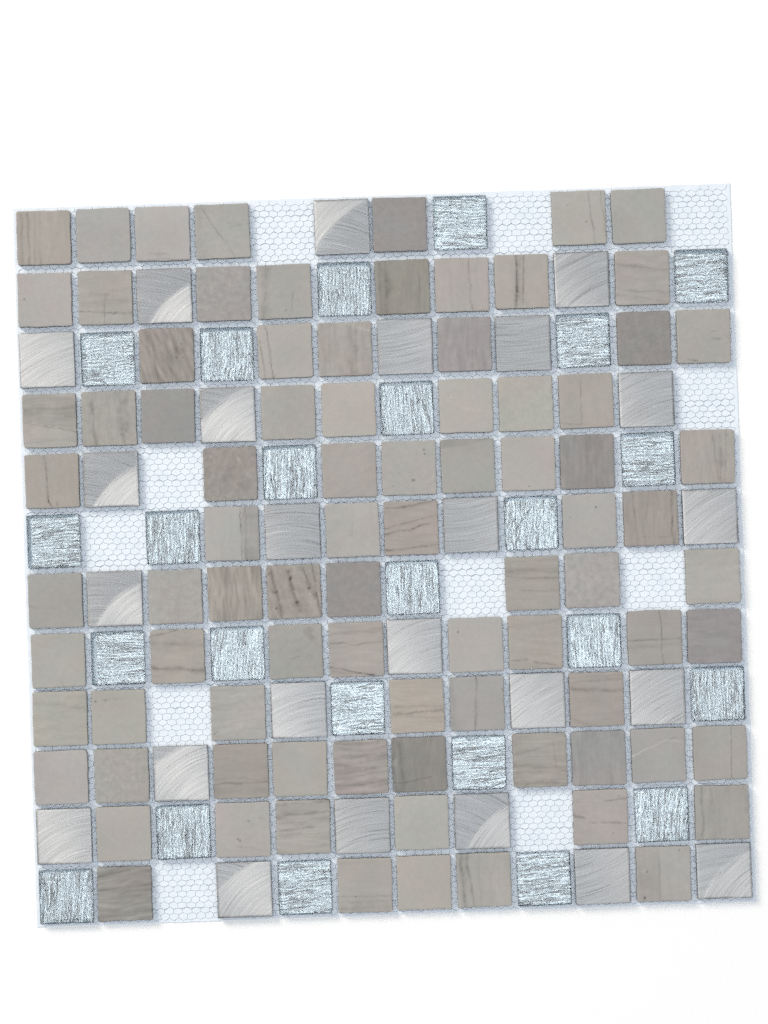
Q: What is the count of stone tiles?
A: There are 85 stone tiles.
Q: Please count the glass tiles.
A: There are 24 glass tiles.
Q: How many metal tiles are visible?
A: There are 24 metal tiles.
